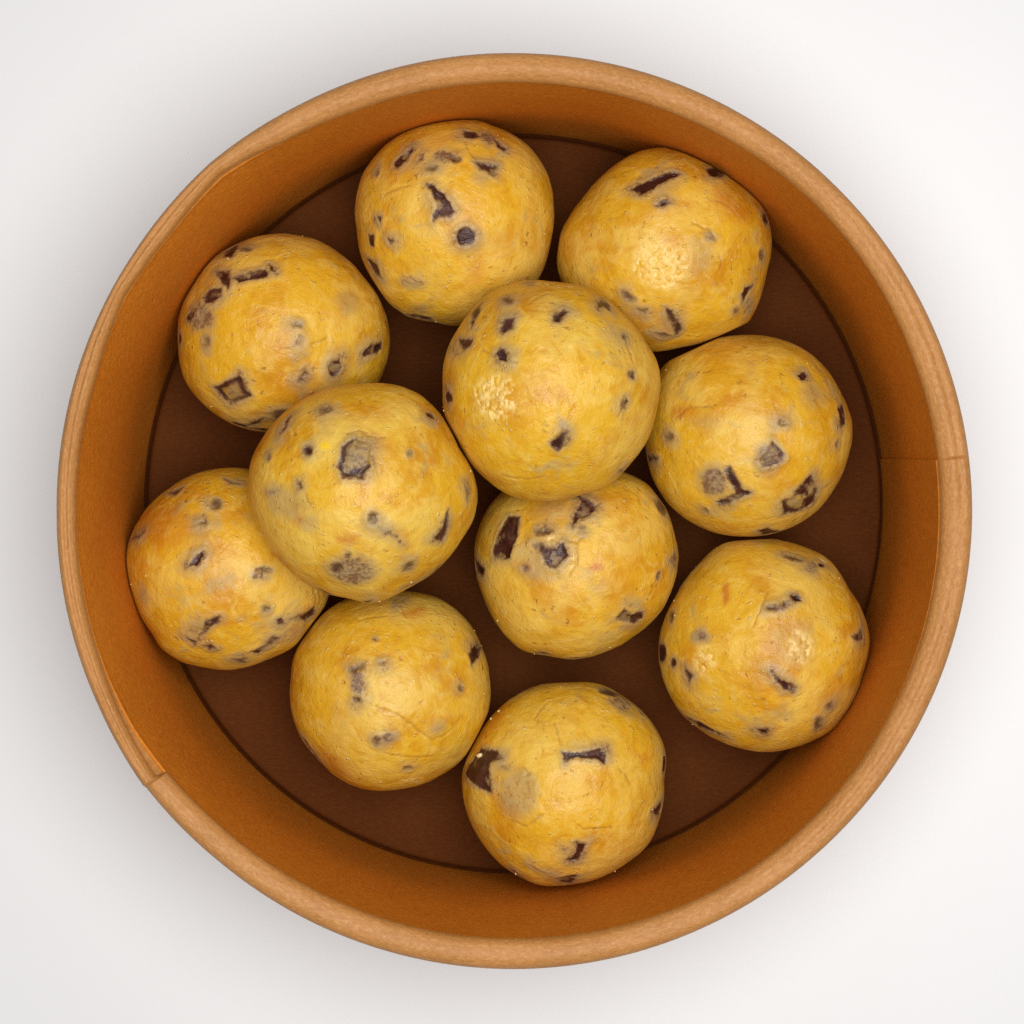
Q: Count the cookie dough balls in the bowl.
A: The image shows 11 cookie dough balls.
